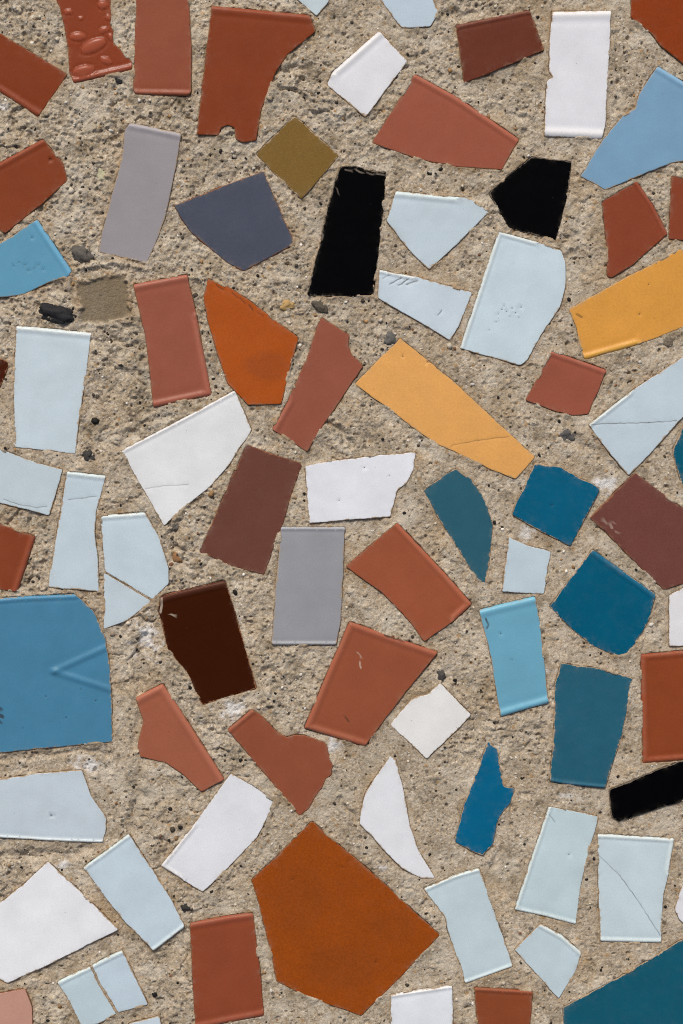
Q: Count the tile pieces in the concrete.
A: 80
